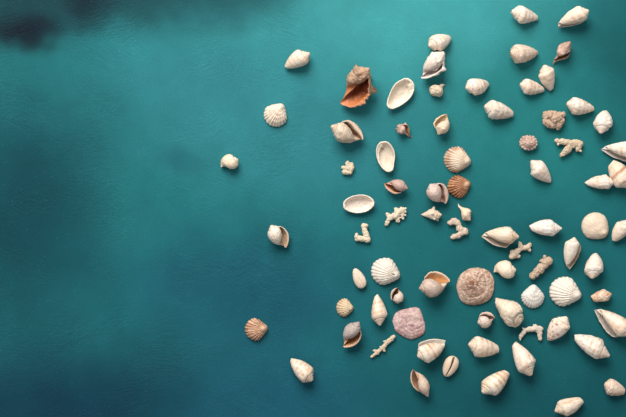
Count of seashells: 68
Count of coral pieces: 11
